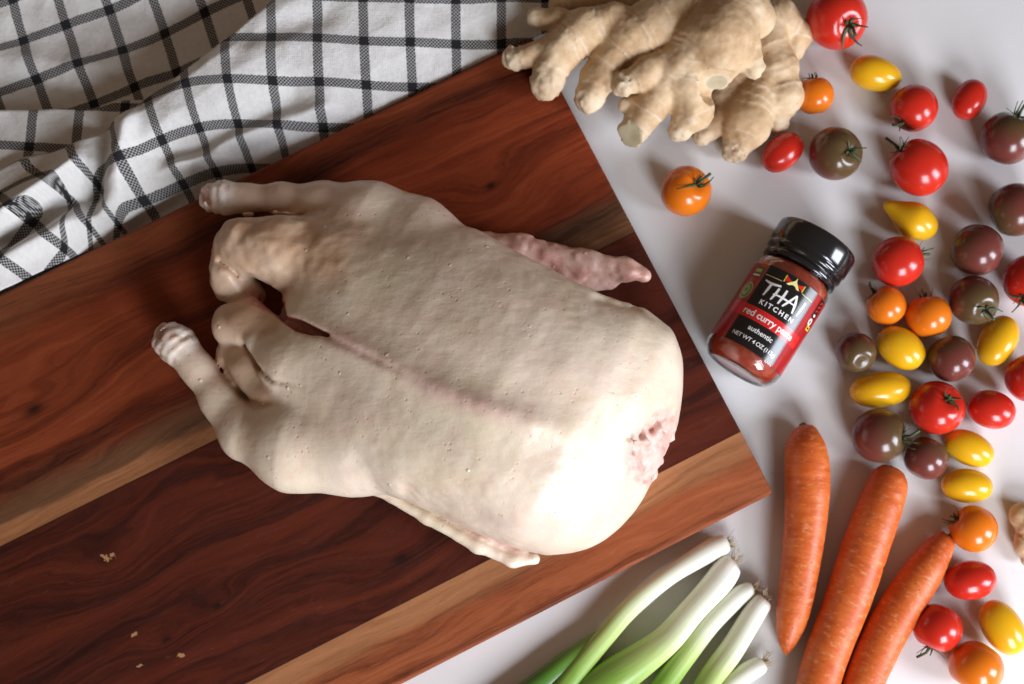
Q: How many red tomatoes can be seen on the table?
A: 12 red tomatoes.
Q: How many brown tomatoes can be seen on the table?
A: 9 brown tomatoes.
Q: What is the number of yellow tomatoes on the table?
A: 8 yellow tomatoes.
